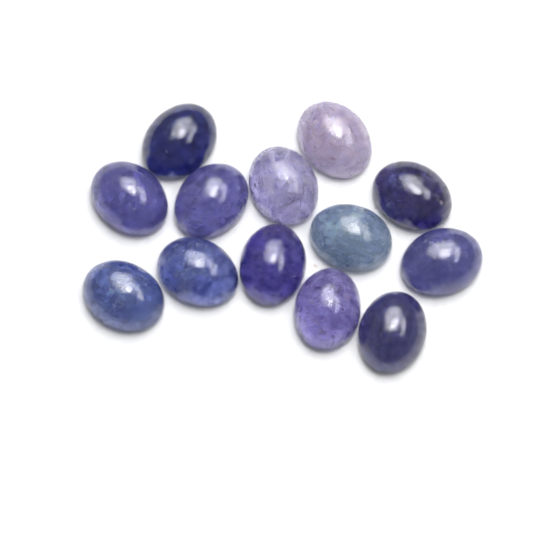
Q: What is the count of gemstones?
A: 13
